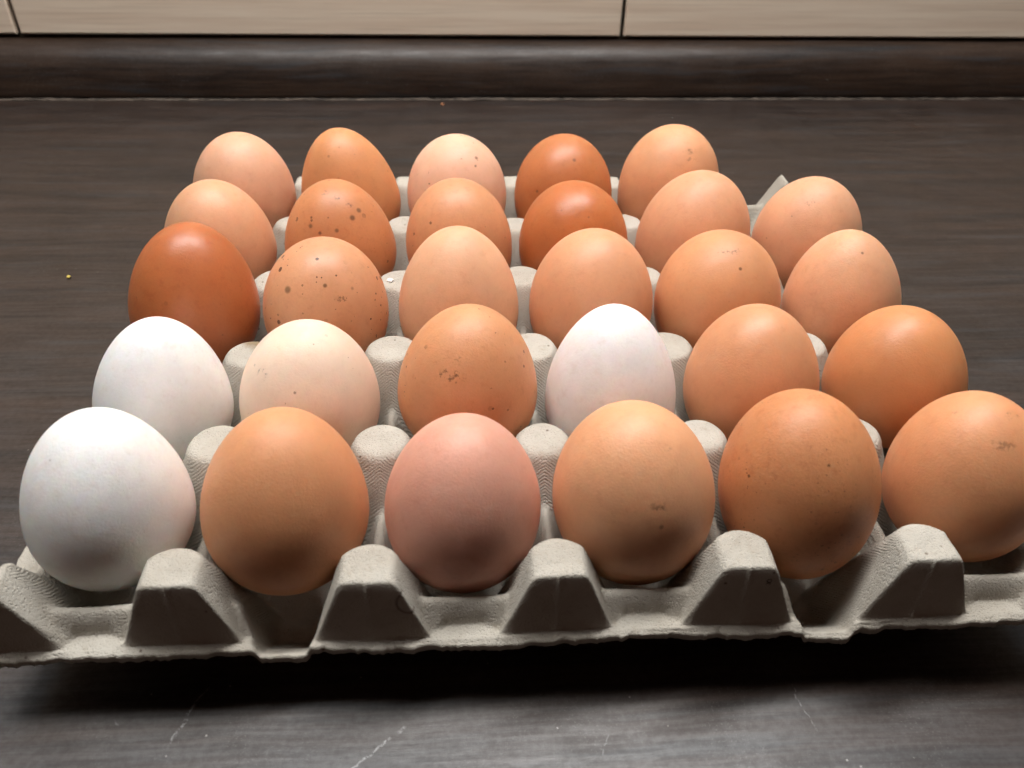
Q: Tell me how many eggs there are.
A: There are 29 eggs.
